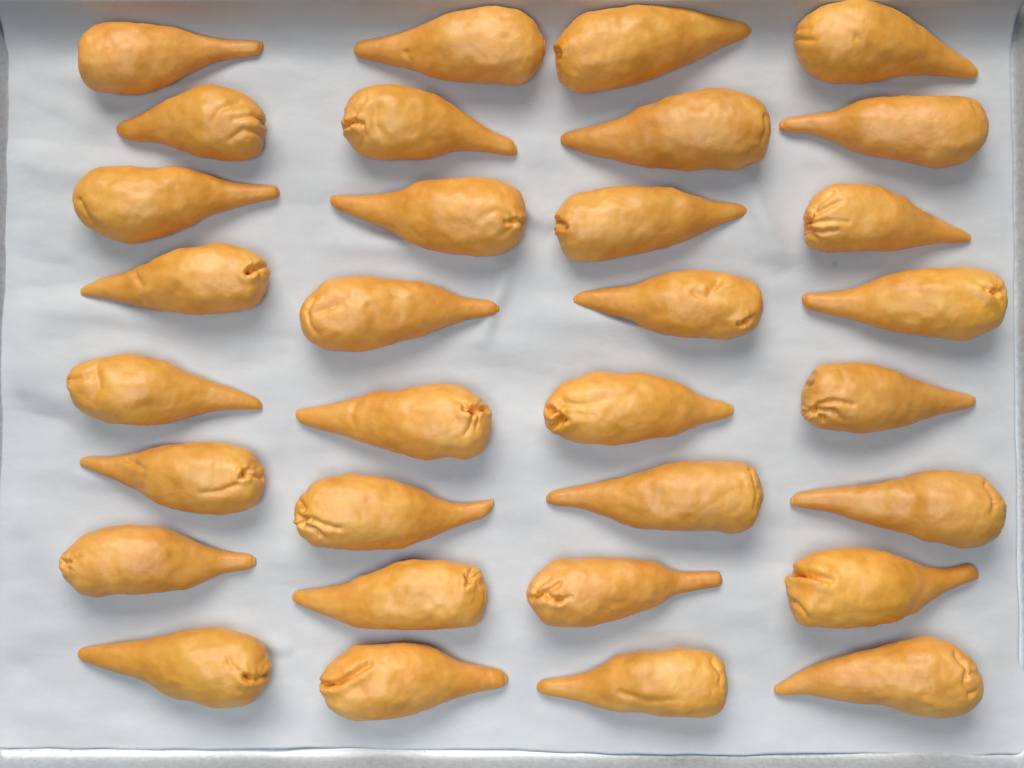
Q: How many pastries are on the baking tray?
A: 32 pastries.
